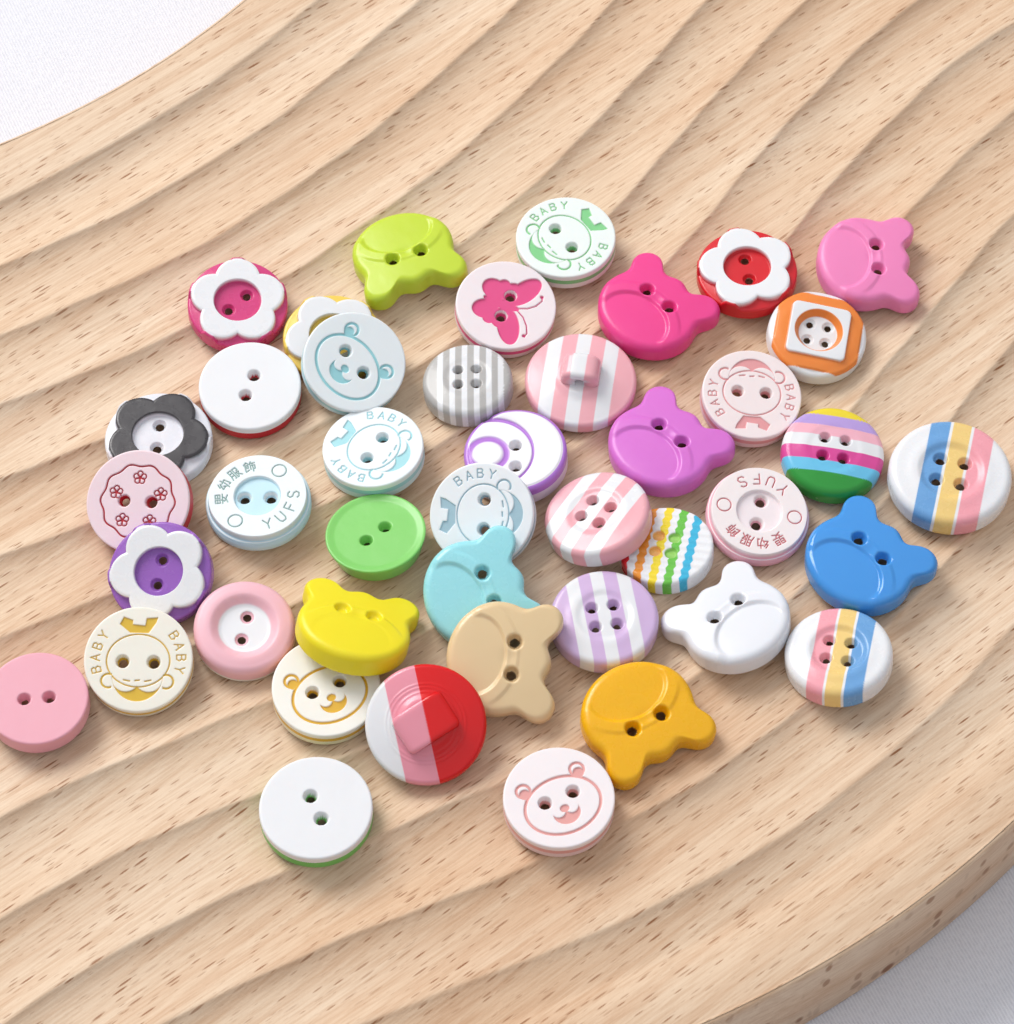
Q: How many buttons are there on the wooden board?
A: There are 43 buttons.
